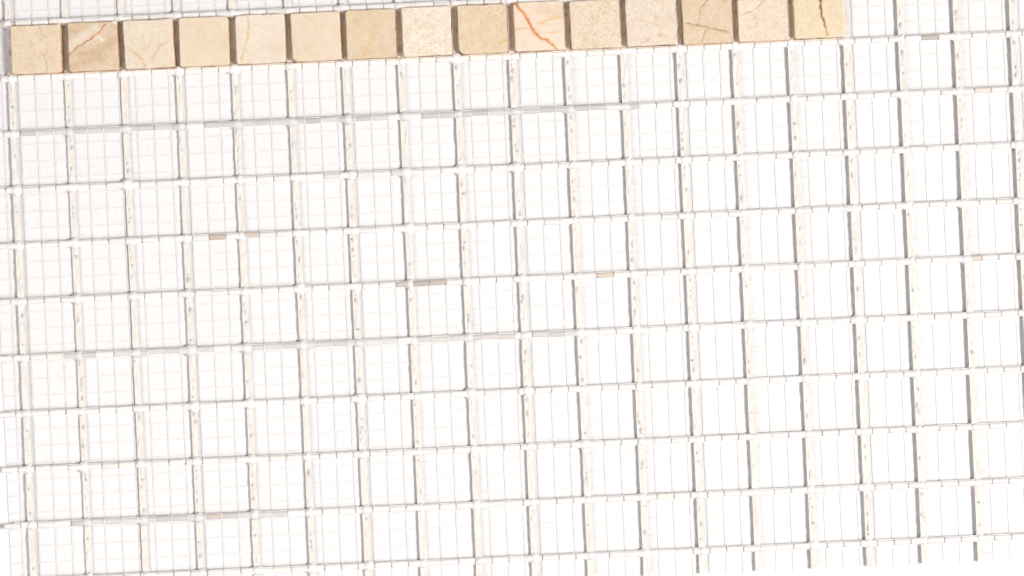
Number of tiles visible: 15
